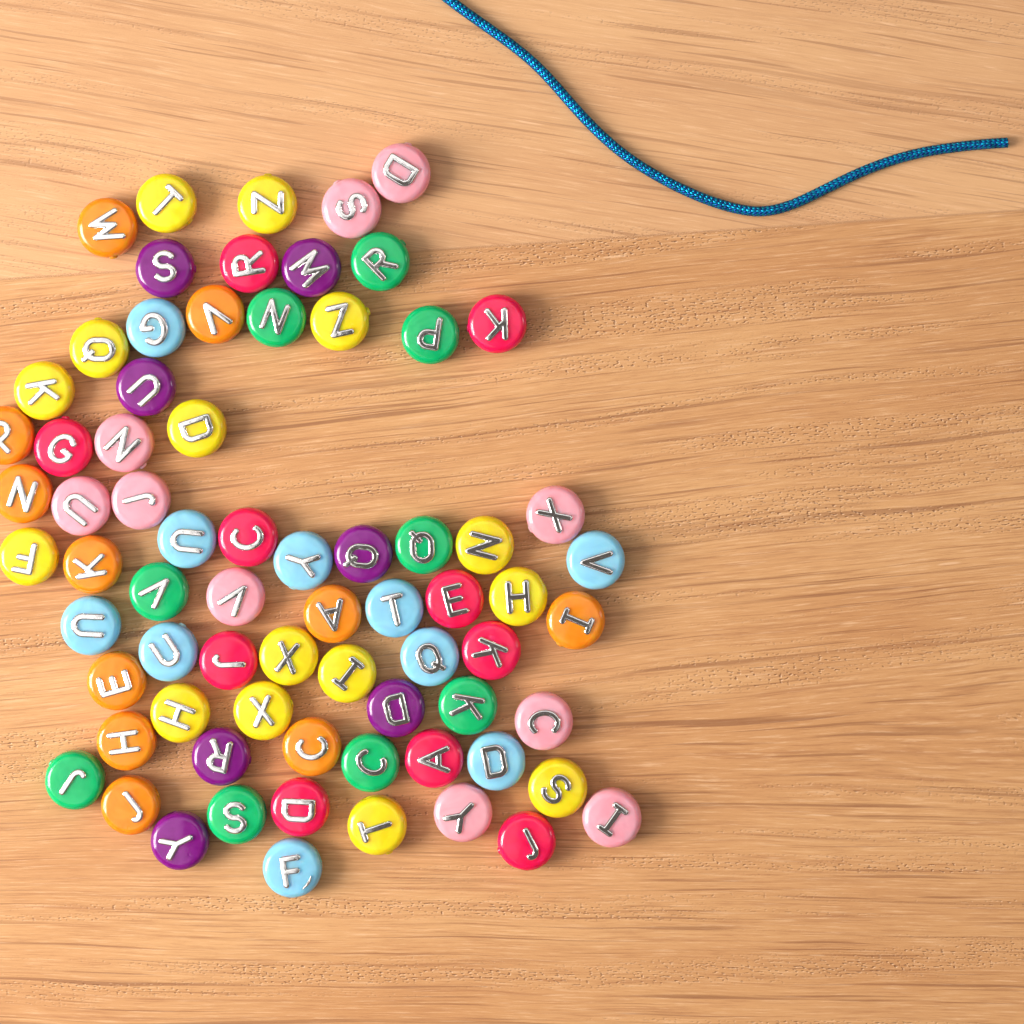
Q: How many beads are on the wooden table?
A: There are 72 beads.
